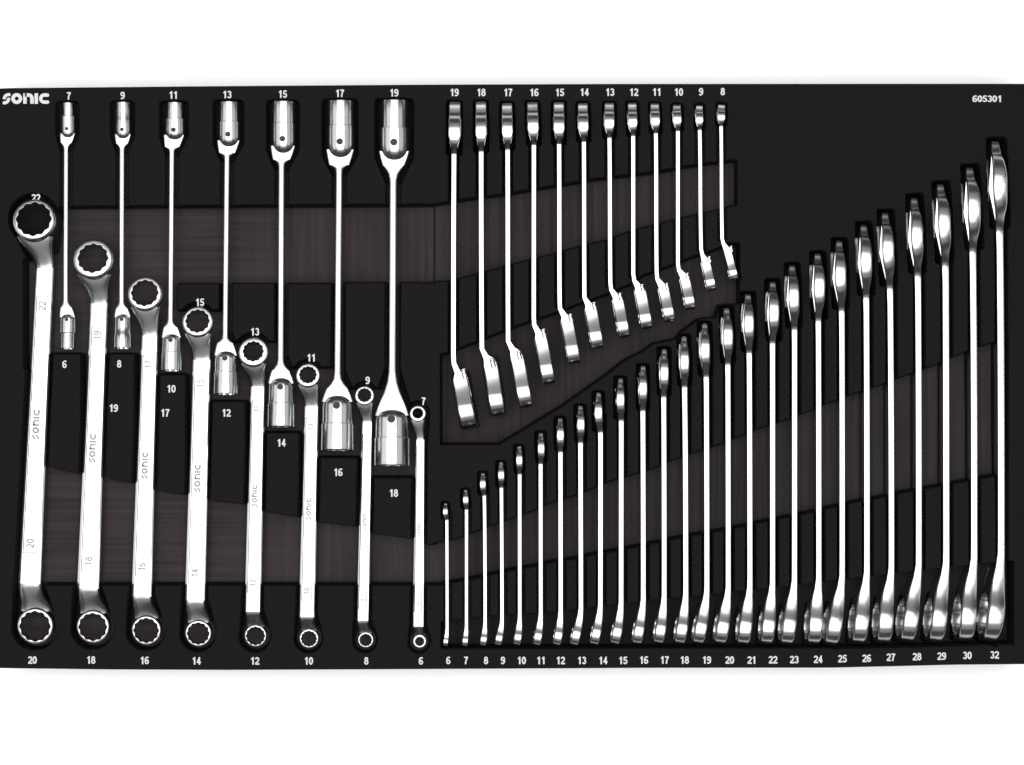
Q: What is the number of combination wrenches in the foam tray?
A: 26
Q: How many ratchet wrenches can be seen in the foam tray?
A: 12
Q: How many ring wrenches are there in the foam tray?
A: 8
